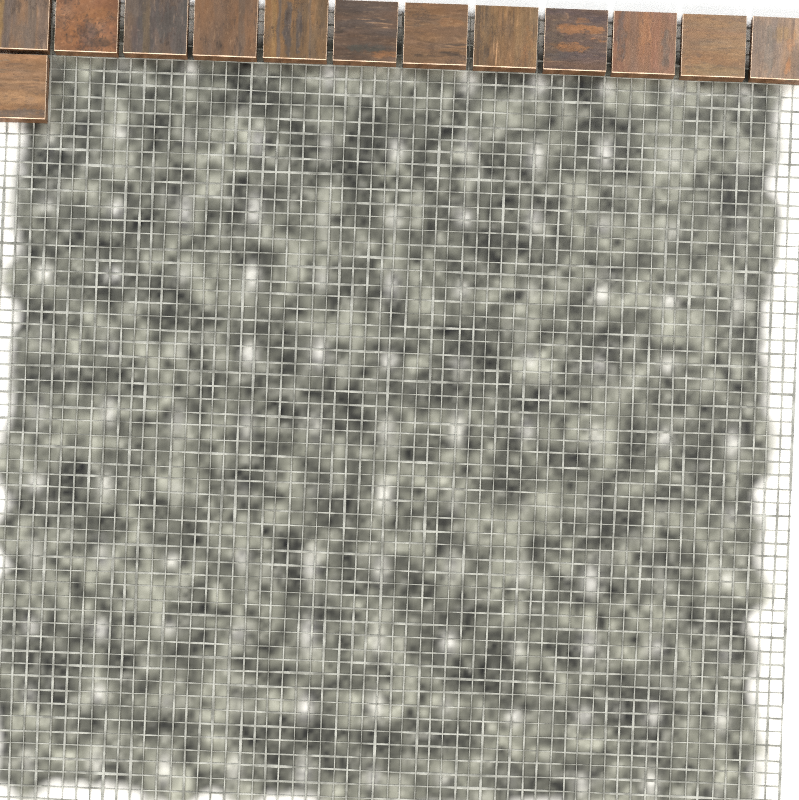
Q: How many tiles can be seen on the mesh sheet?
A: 13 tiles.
